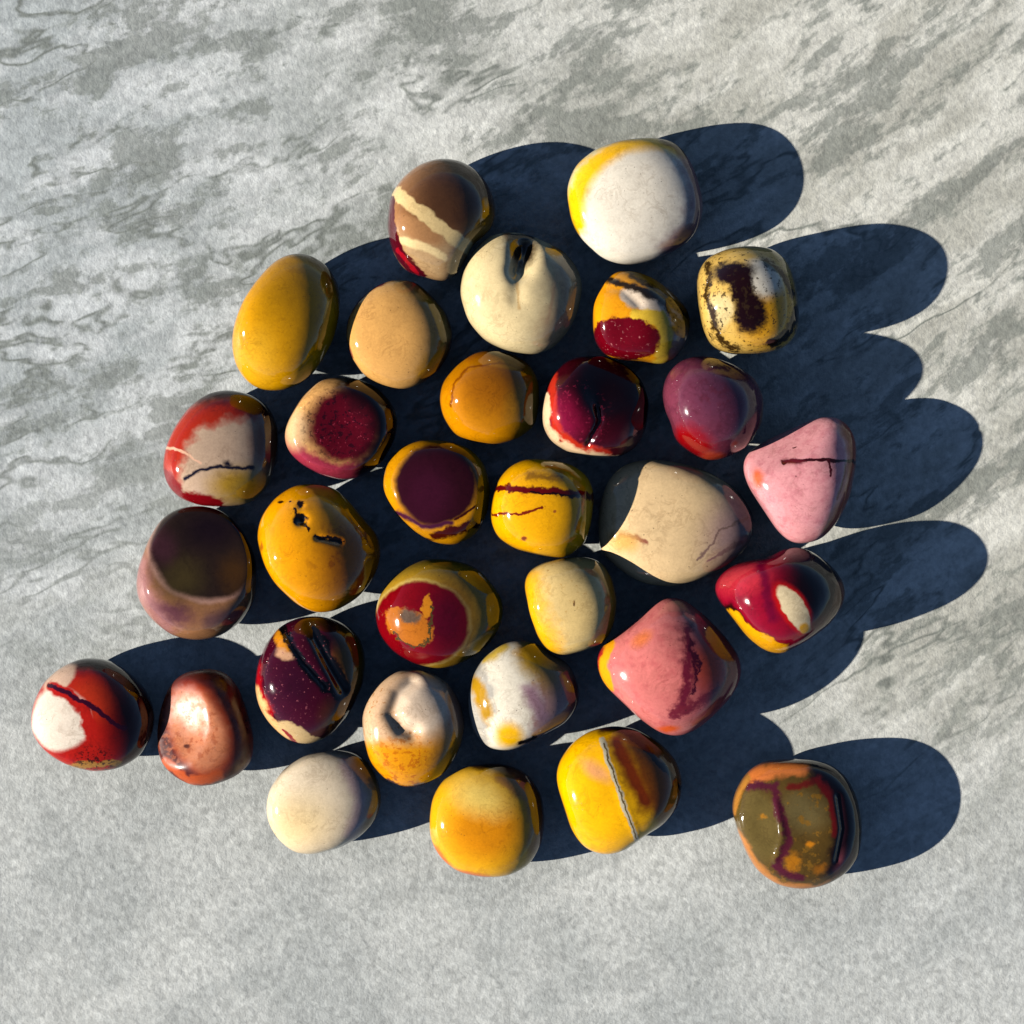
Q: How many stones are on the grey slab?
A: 31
